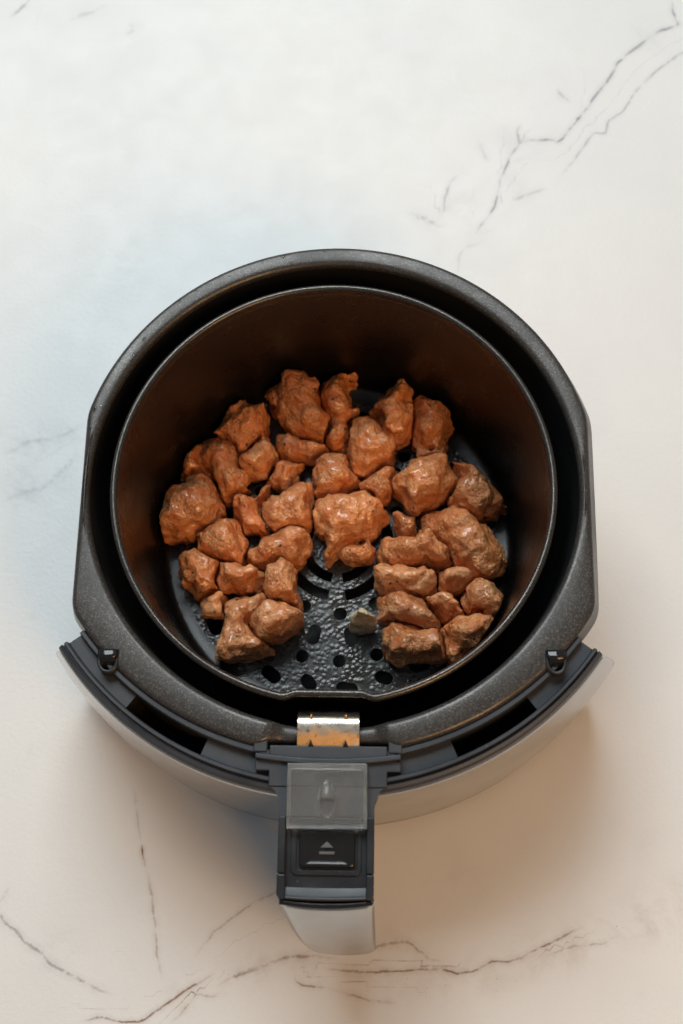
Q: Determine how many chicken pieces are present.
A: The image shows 34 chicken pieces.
